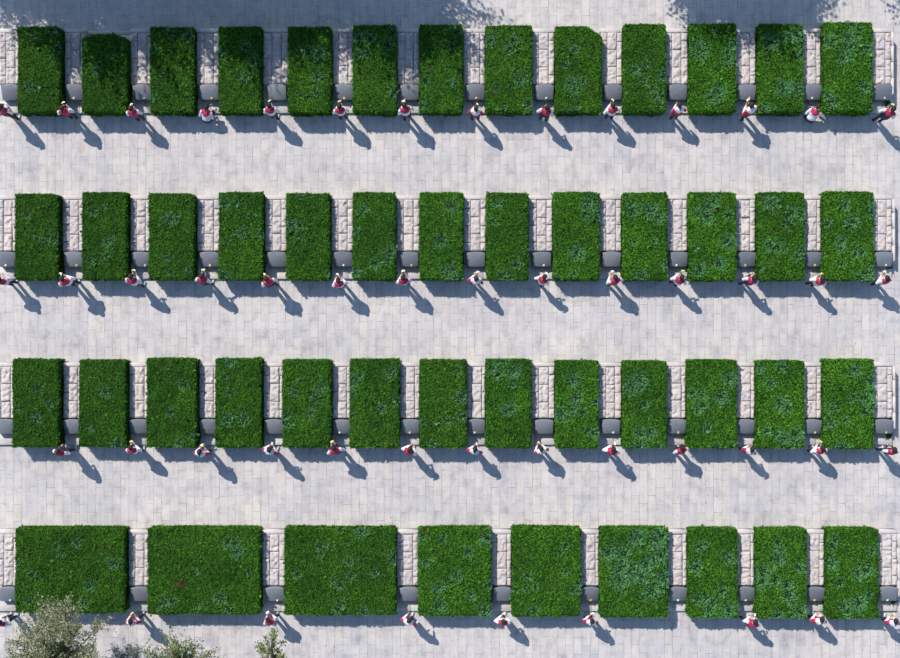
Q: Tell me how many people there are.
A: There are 50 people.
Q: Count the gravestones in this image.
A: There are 52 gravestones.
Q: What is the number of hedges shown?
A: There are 48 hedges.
